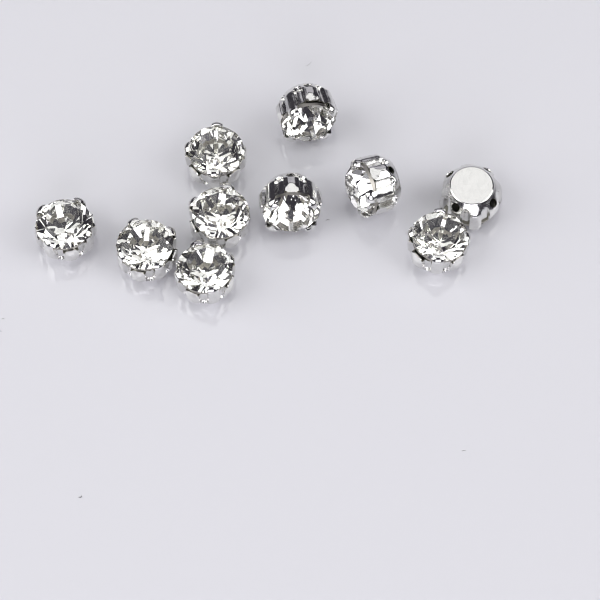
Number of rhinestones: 10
